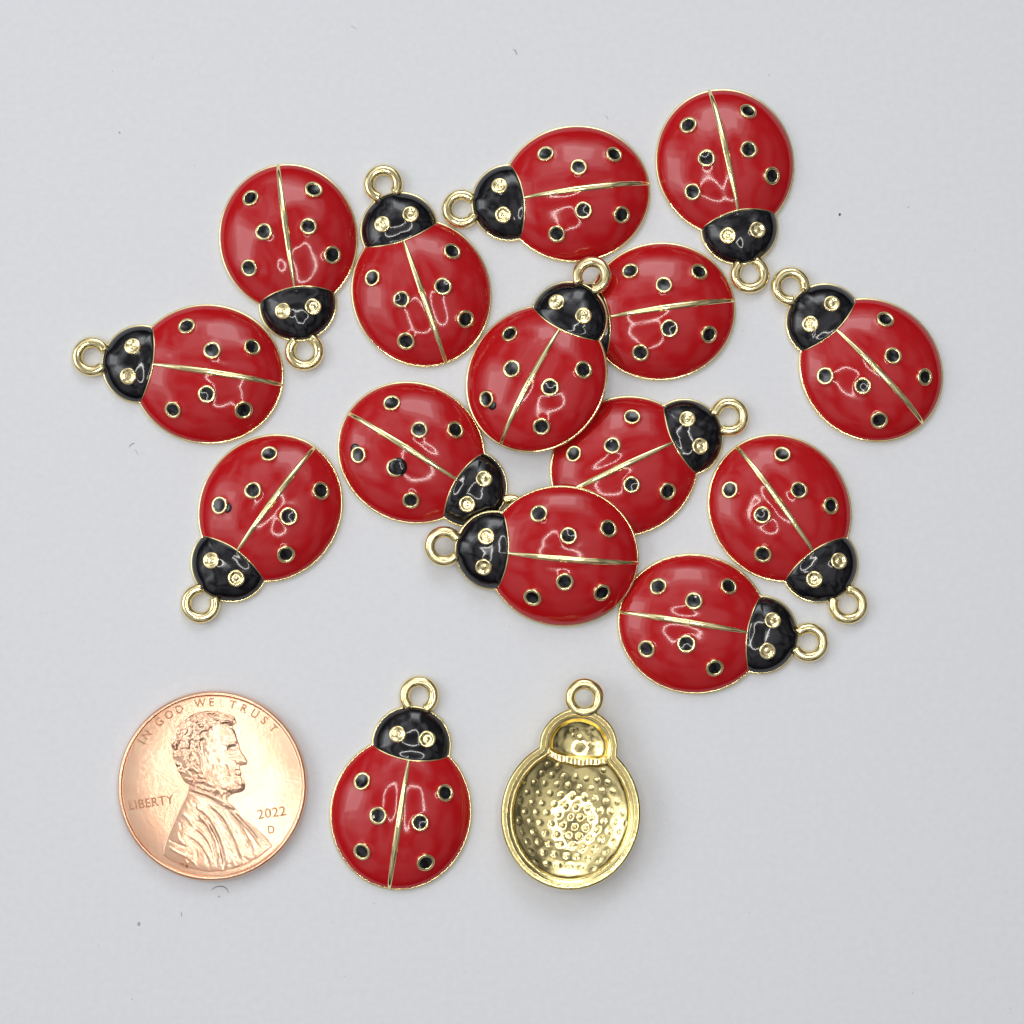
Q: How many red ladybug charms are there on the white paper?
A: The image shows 15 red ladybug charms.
